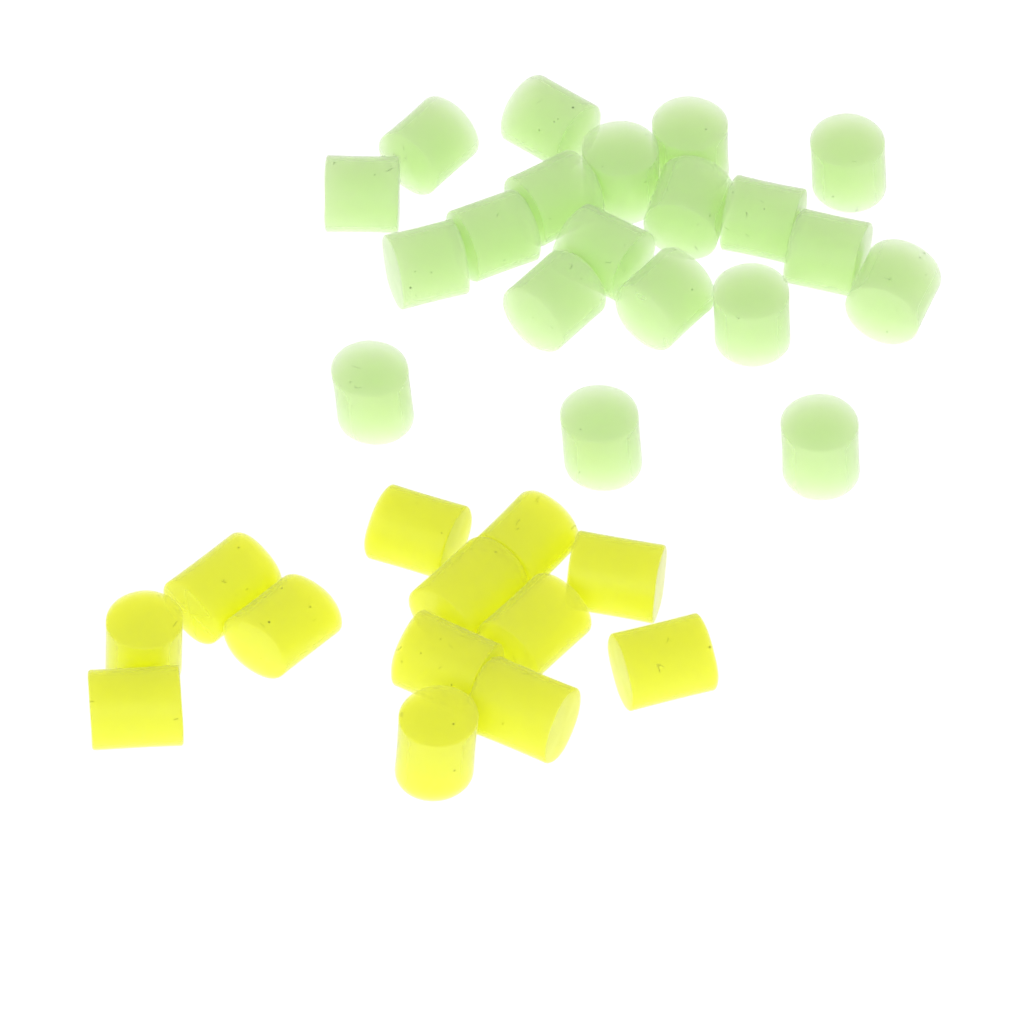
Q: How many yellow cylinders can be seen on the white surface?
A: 13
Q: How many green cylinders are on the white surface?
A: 20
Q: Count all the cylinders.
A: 33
